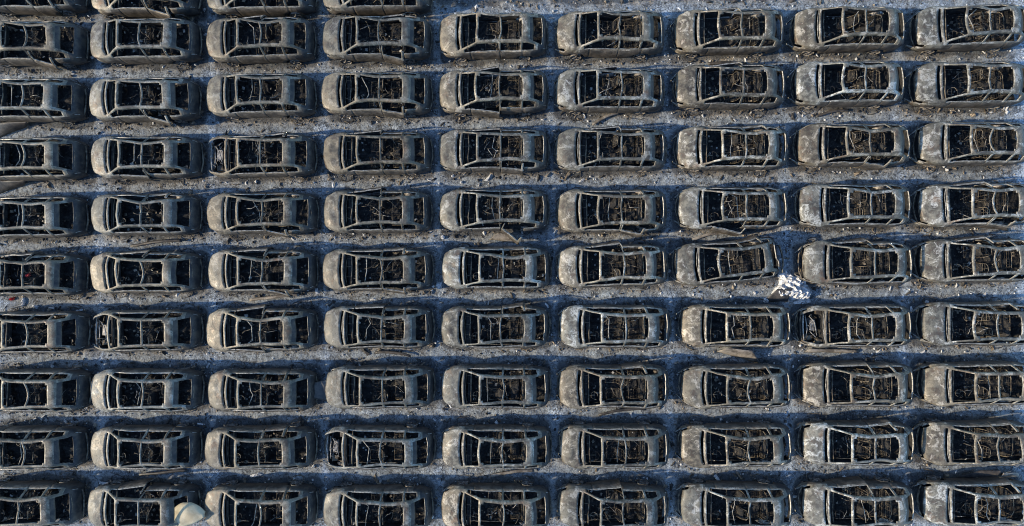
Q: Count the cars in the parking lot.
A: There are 85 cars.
